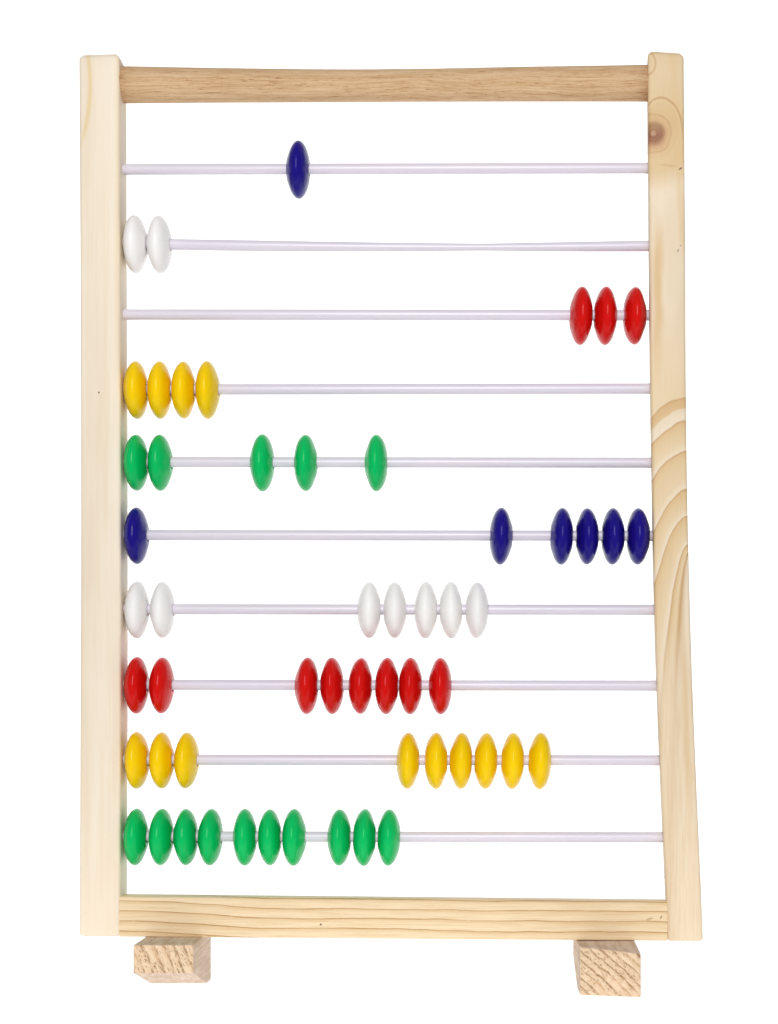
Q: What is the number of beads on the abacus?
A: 55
